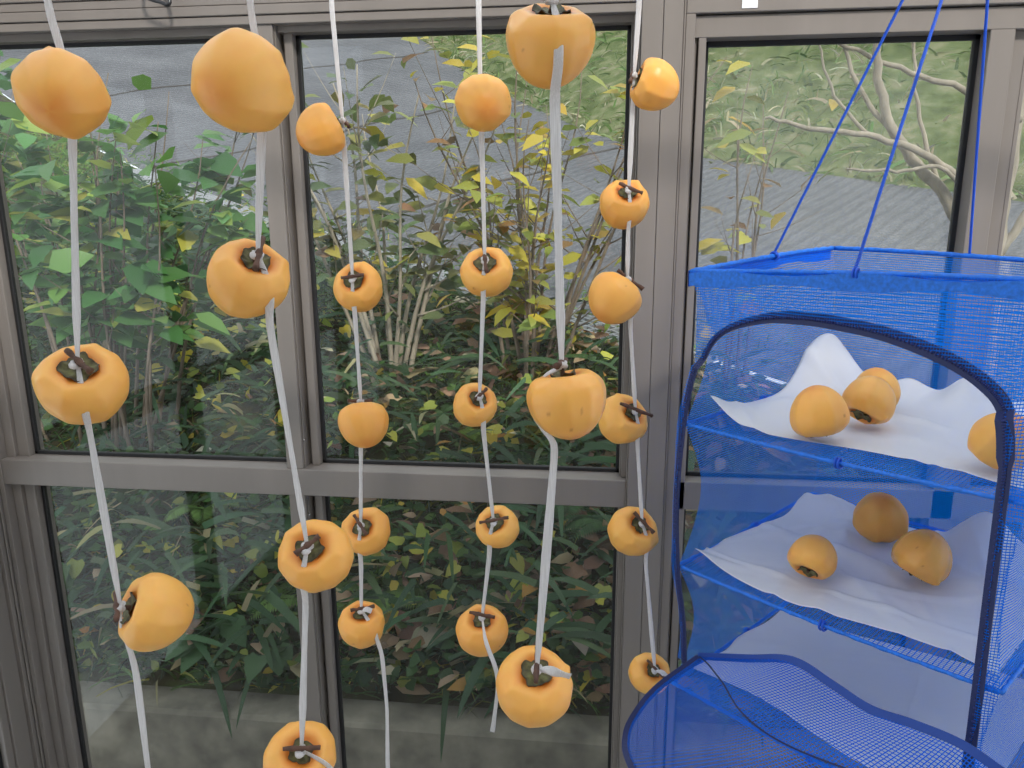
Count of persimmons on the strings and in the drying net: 33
